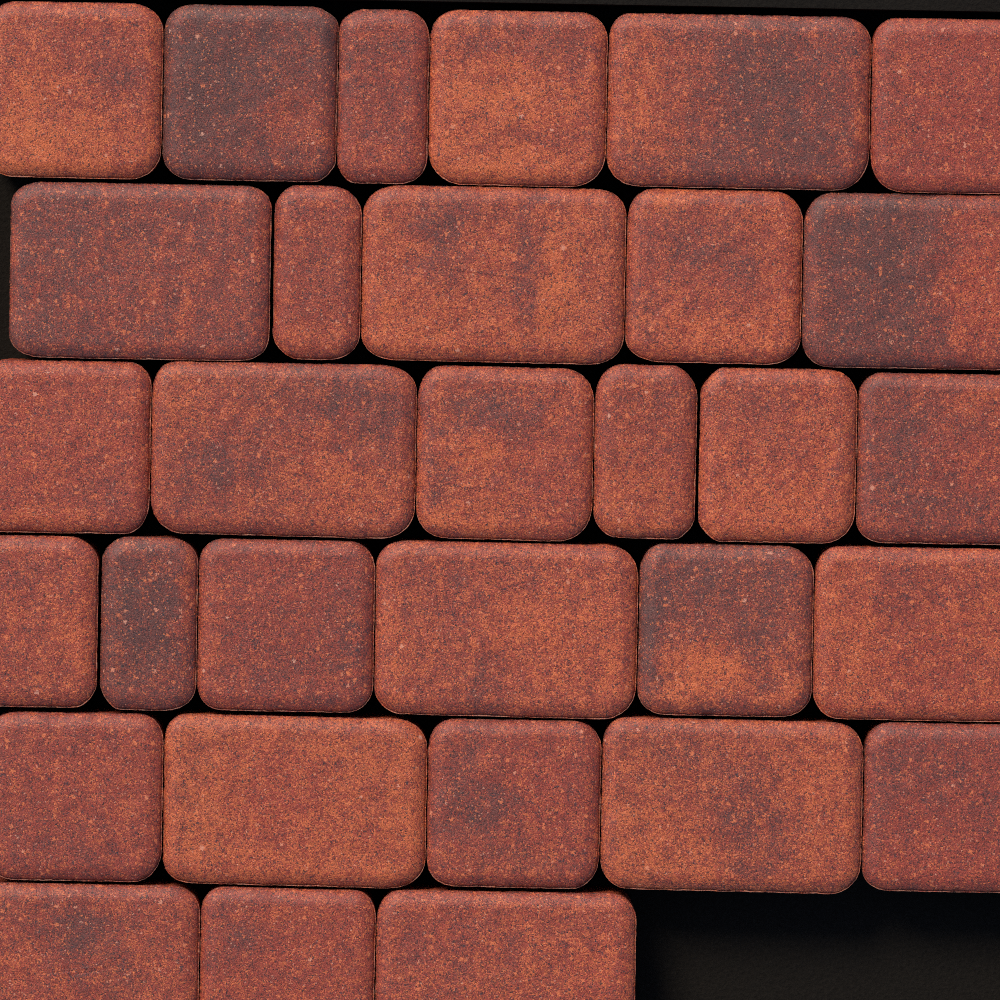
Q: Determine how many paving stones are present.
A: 31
